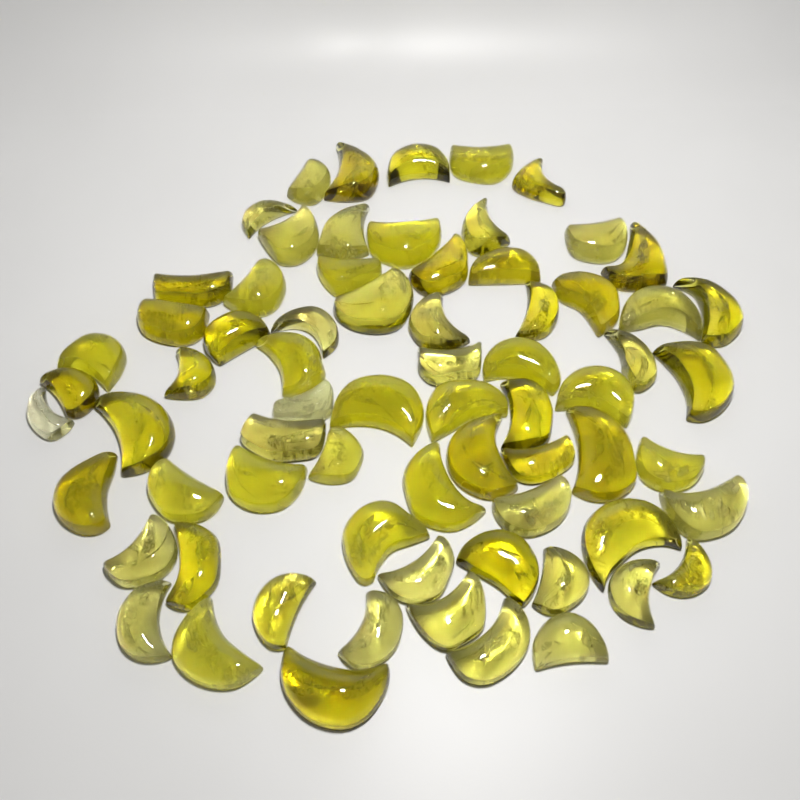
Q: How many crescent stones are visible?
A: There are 70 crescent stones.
